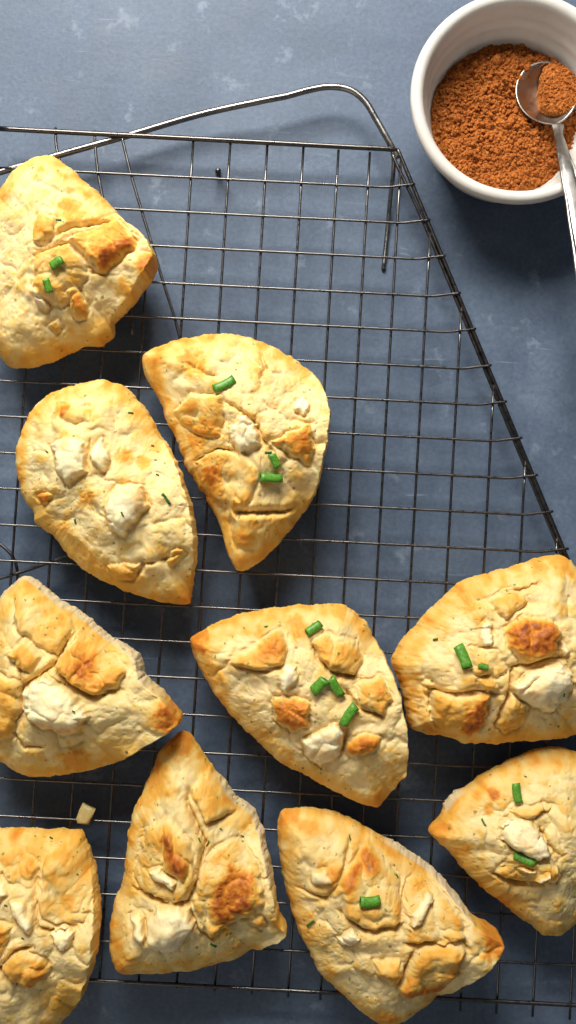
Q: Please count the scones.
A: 10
